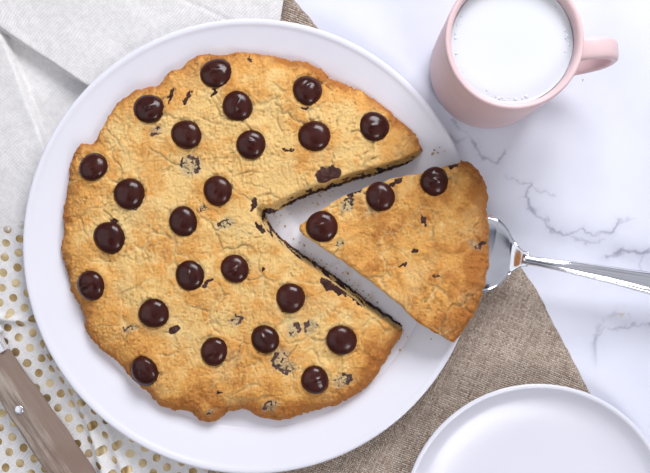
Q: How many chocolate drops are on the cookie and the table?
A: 26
